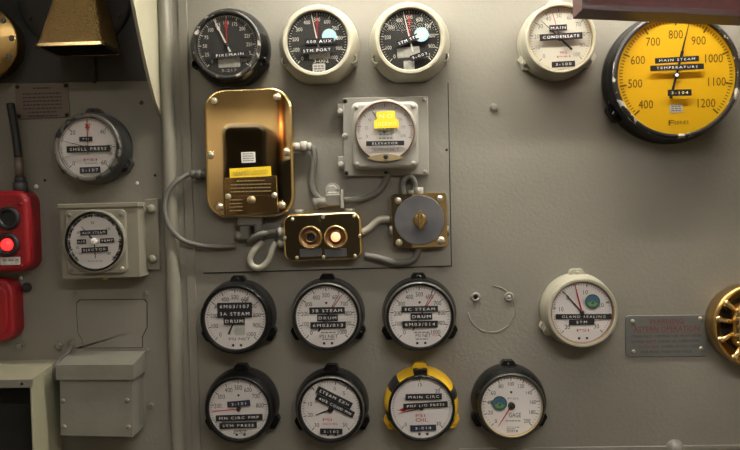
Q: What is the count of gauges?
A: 16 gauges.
